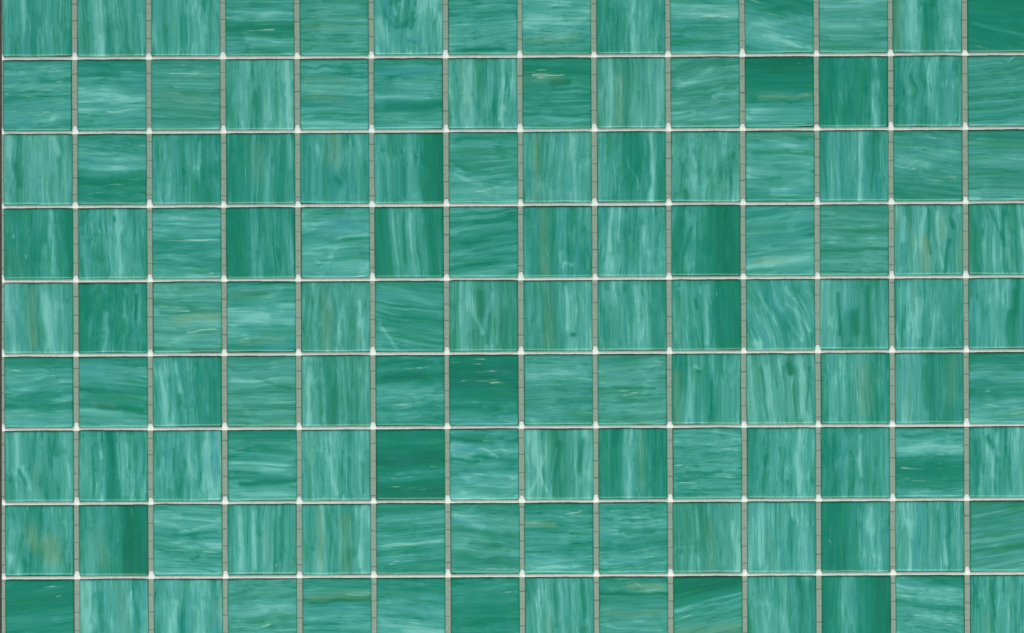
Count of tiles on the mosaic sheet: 126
